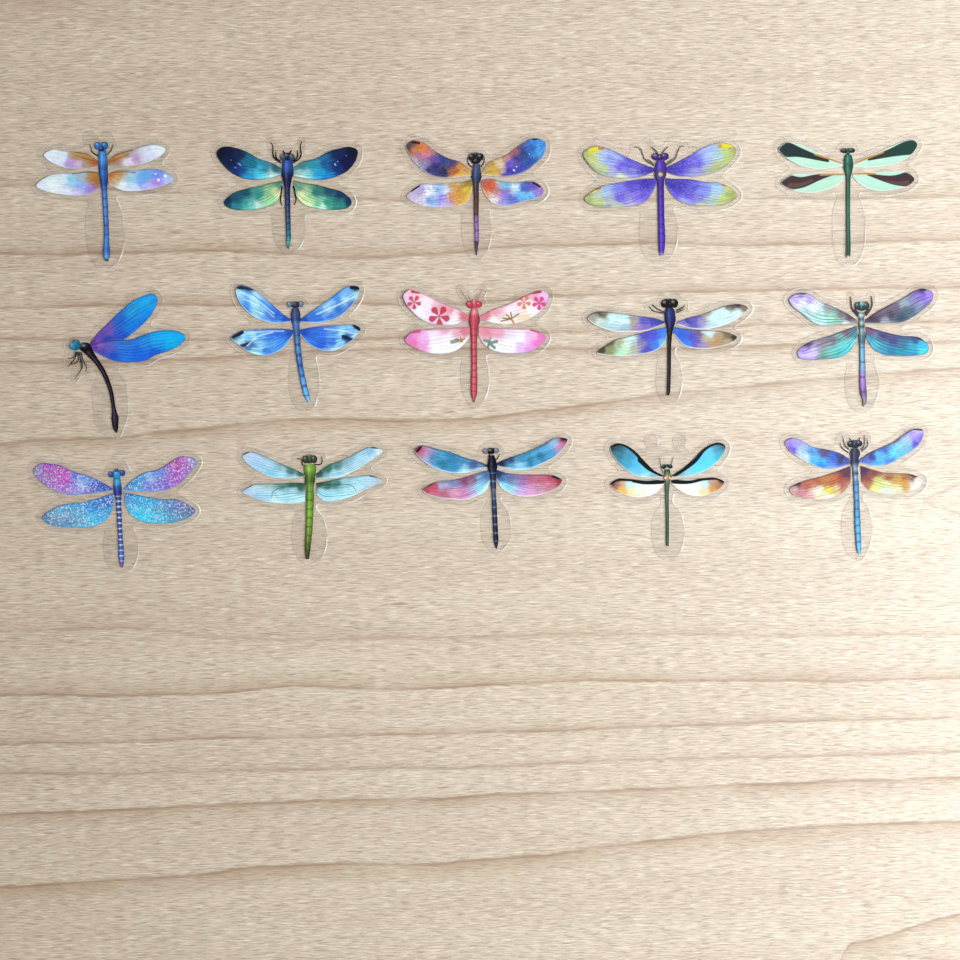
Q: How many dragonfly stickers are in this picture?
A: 15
